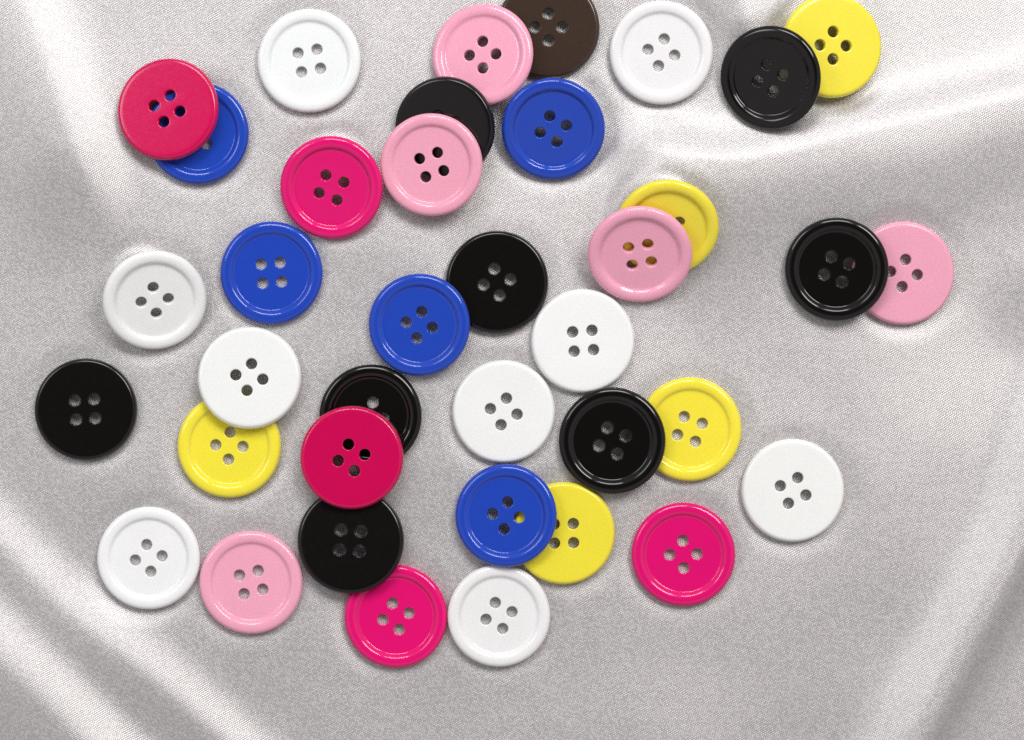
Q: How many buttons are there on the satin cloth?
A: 38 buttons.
